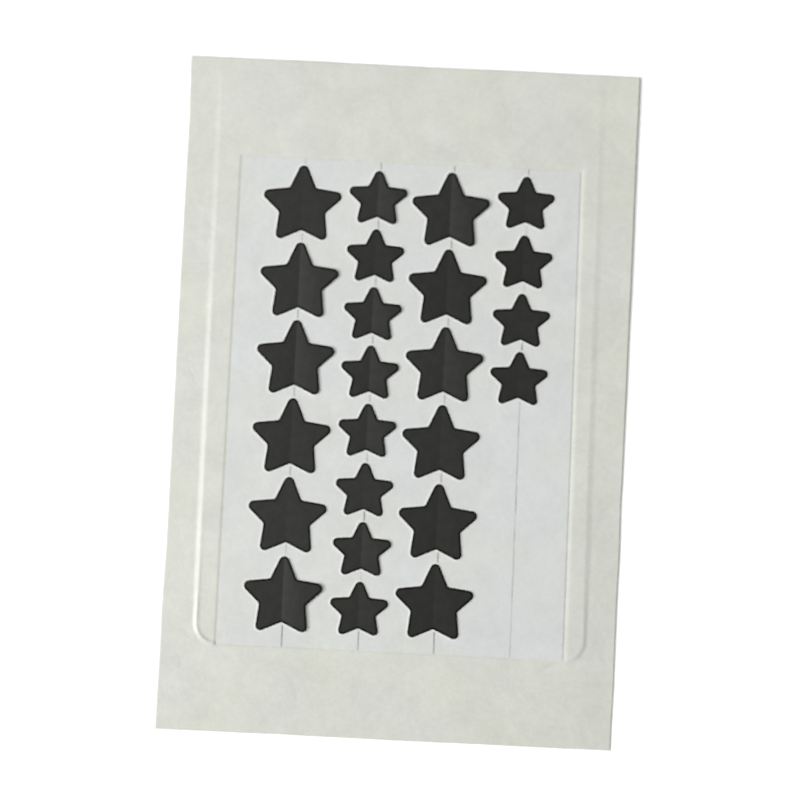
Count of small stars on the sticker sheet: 12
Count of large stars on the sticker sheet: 12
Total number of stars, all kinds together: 24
